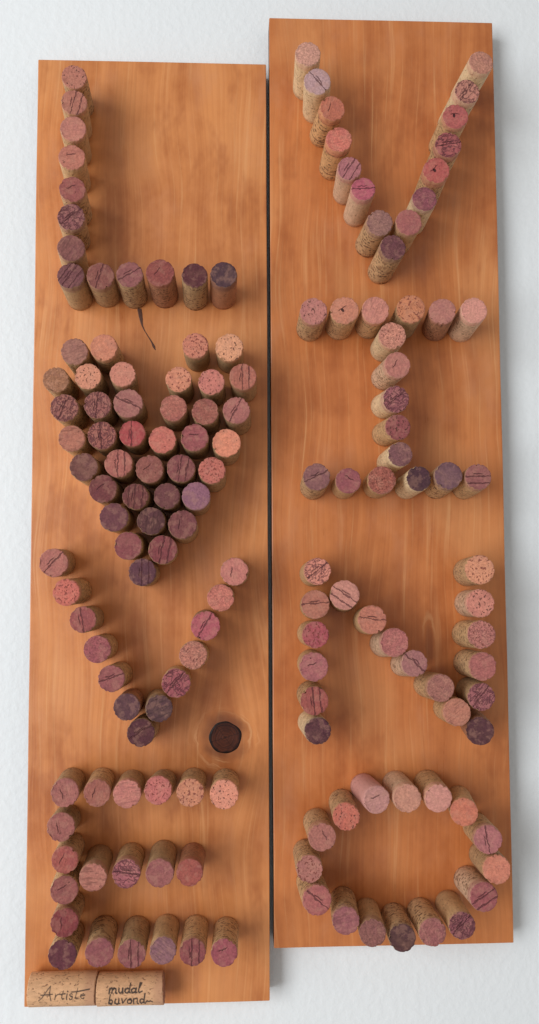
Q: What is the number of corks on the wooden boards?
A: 151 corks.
